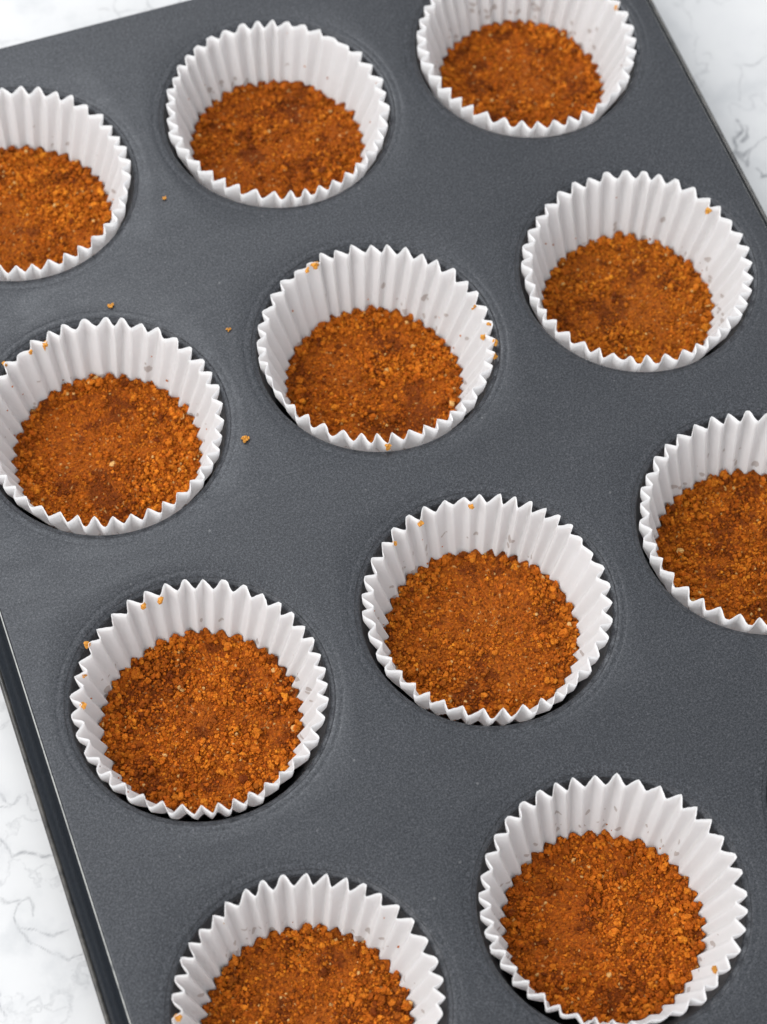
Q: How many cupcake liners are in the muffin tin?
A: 11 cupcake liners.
